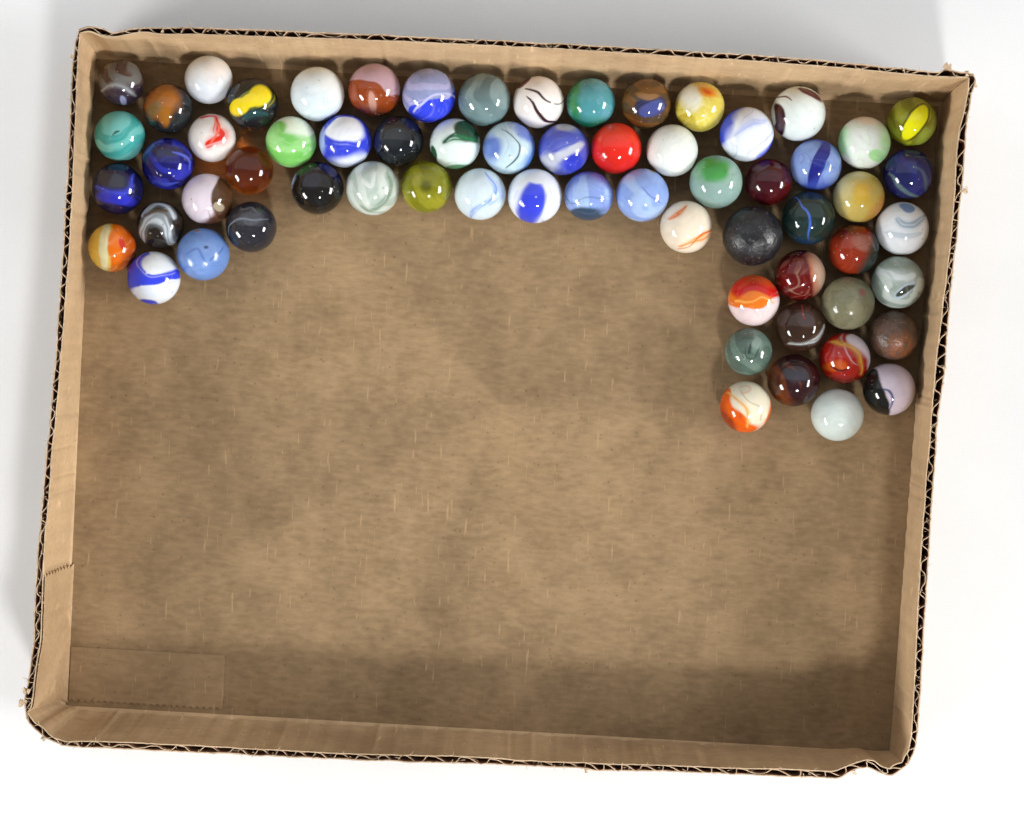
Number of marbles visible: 64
